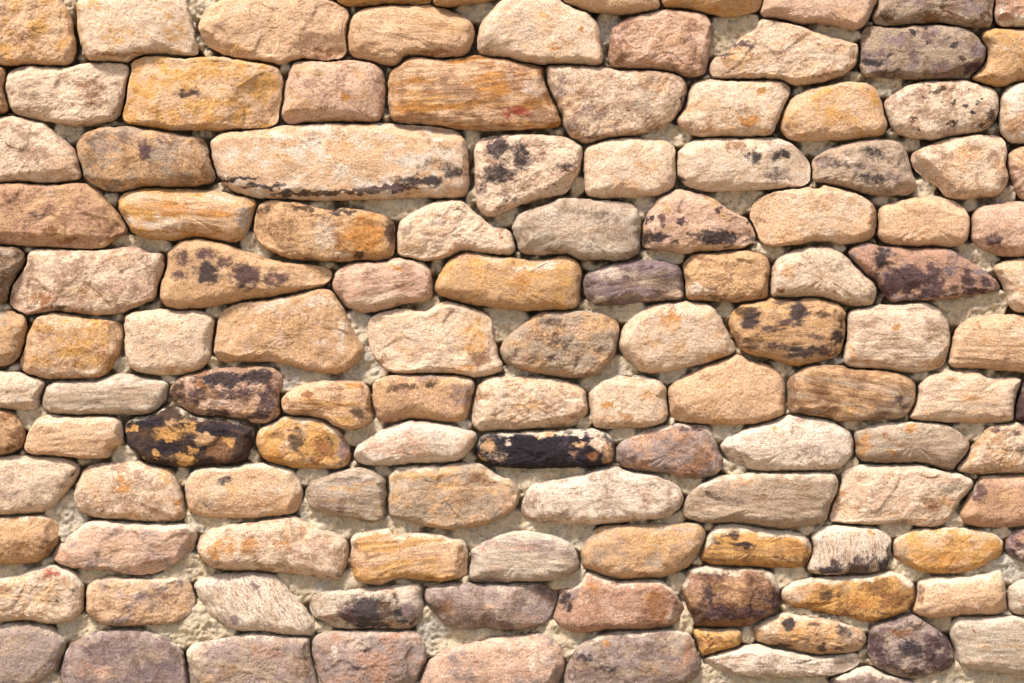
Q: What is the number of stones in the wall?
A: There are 126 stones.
